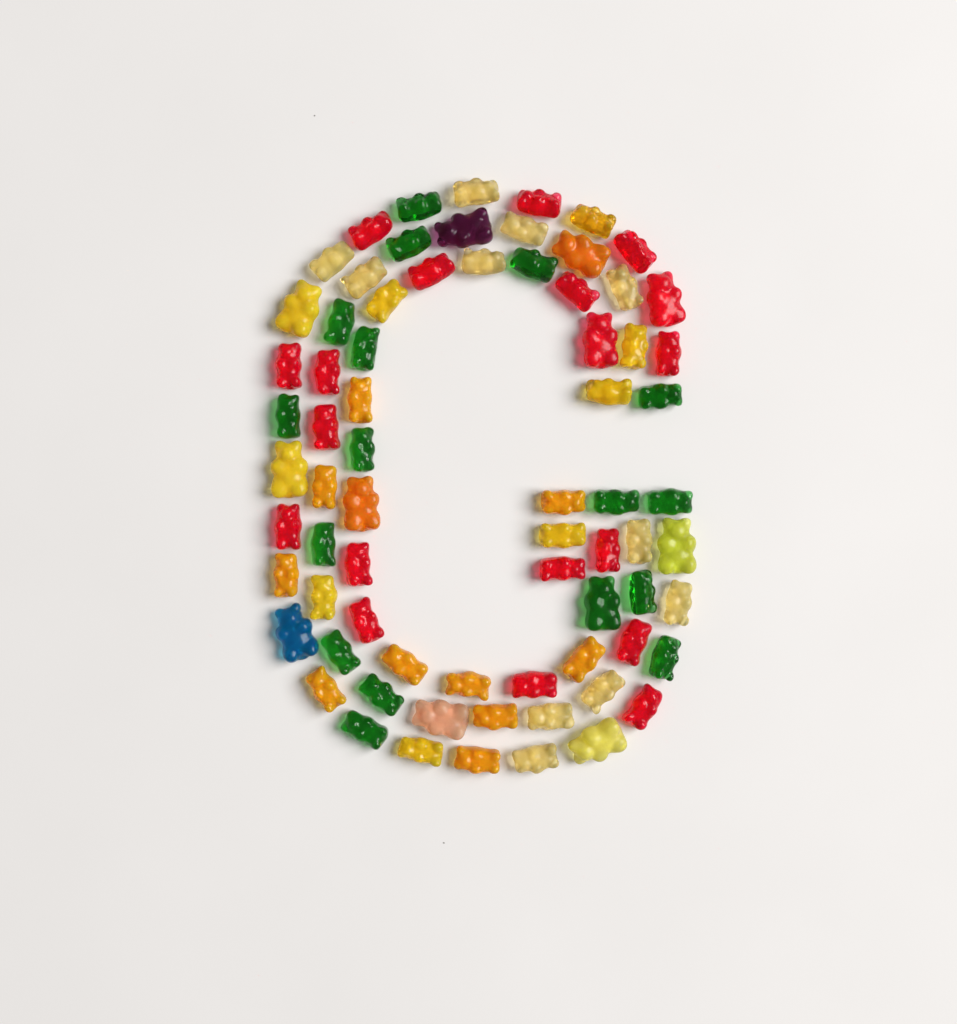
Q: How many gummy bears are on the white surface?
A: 73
